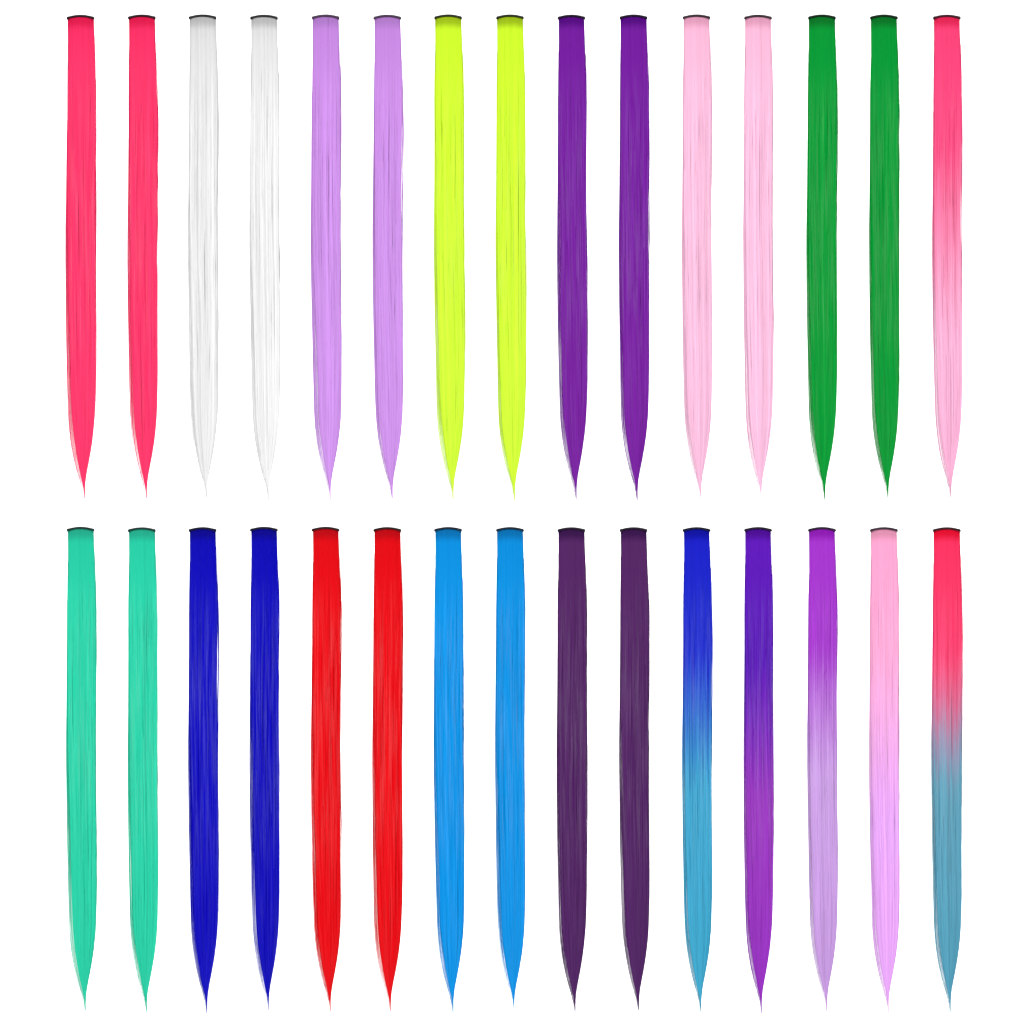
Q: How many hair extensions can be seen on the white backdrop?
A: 30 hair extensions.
